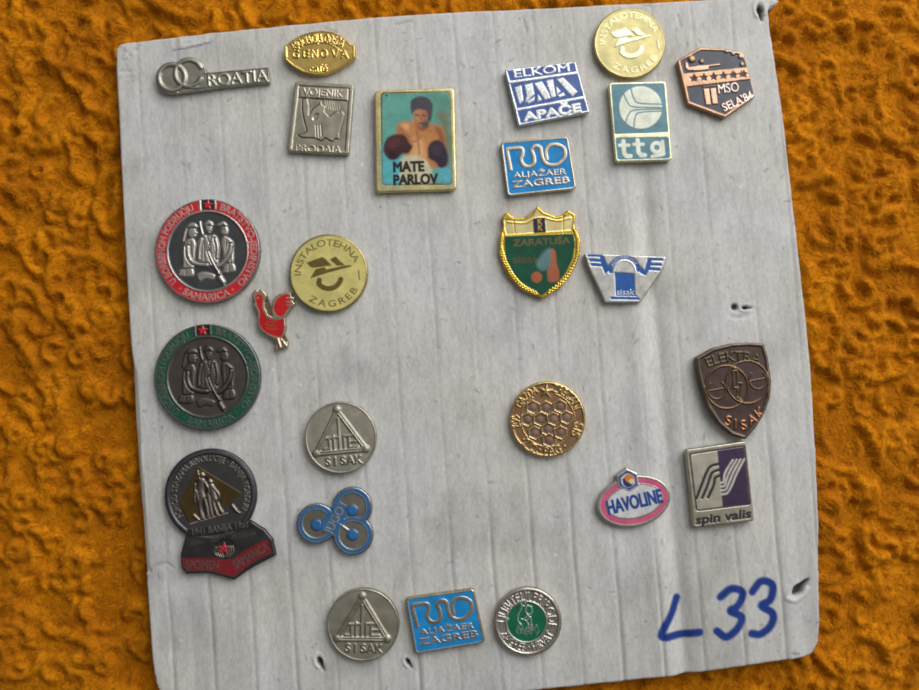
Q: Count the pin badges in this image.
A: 25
